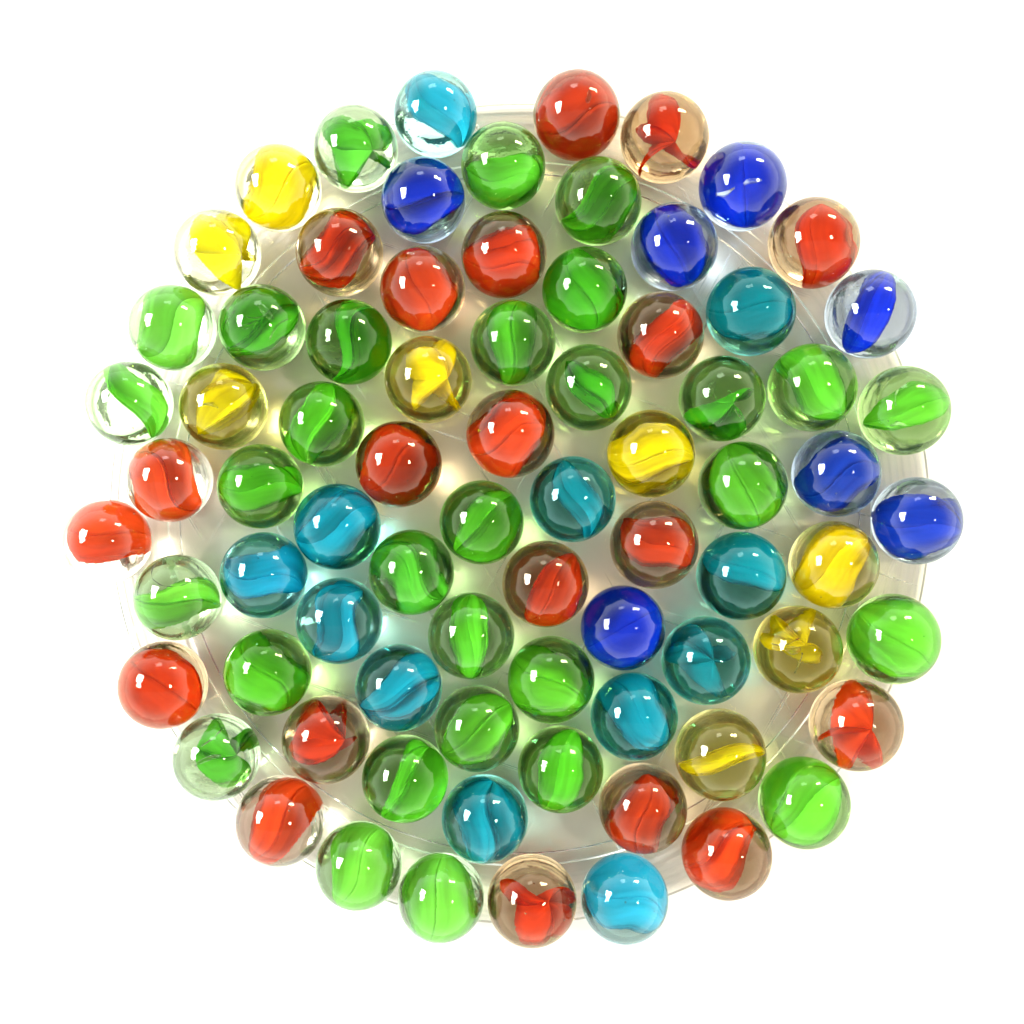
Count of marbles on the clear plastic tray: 77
